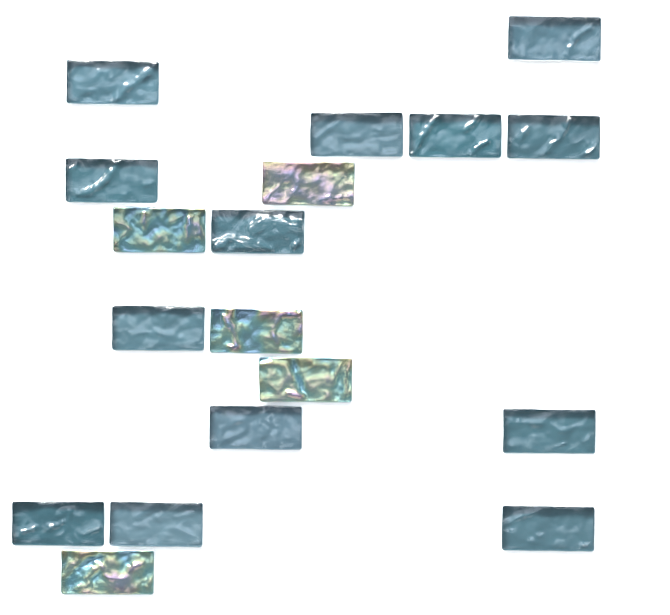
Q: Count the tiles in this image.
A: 18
